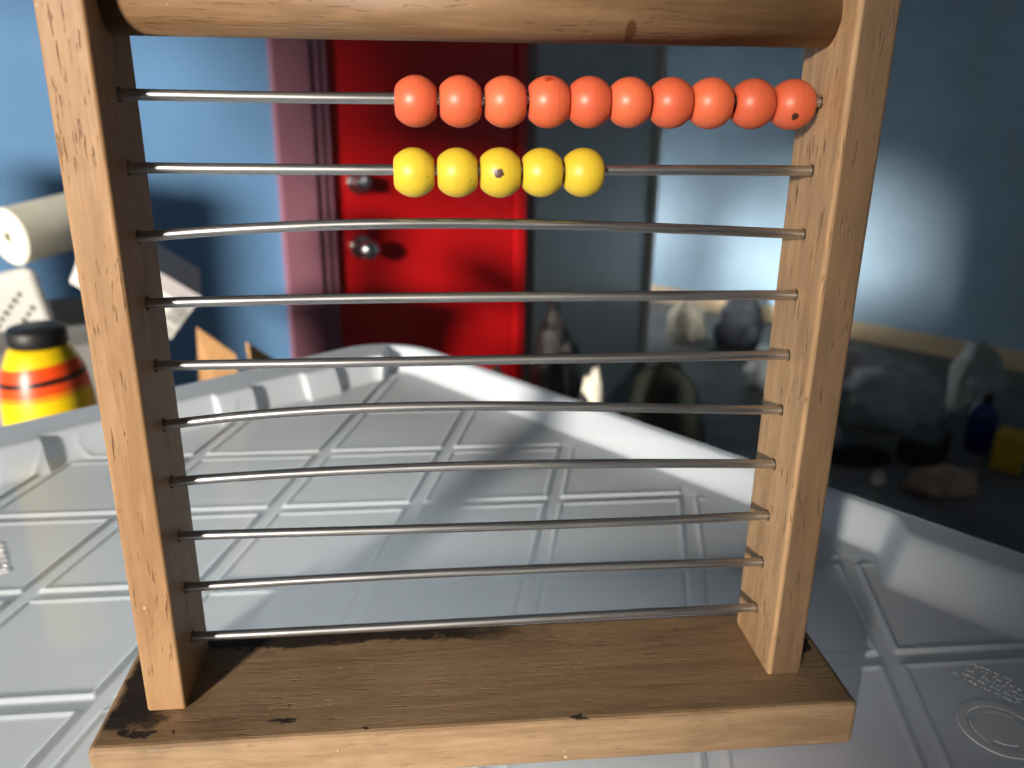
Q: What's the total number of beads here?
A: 15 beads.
